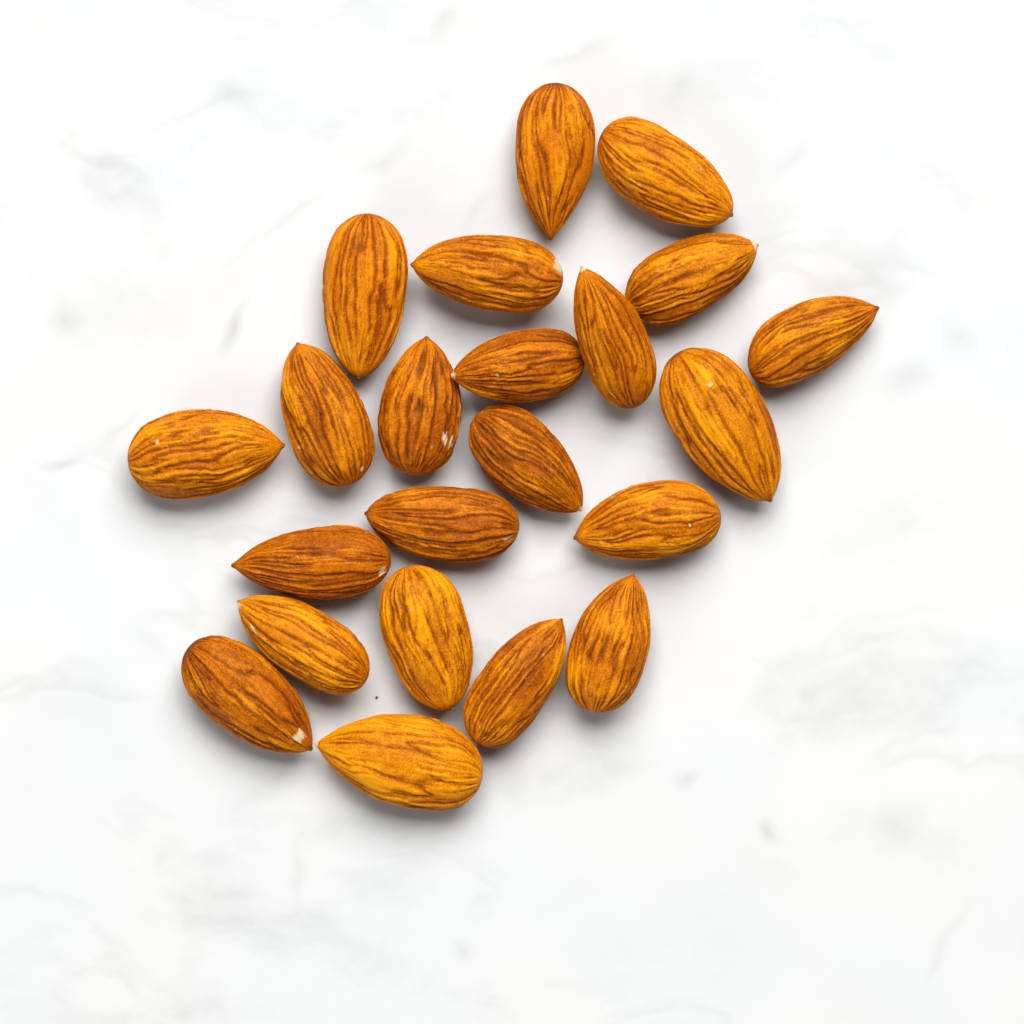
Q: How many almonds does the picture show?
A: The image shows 22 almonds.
